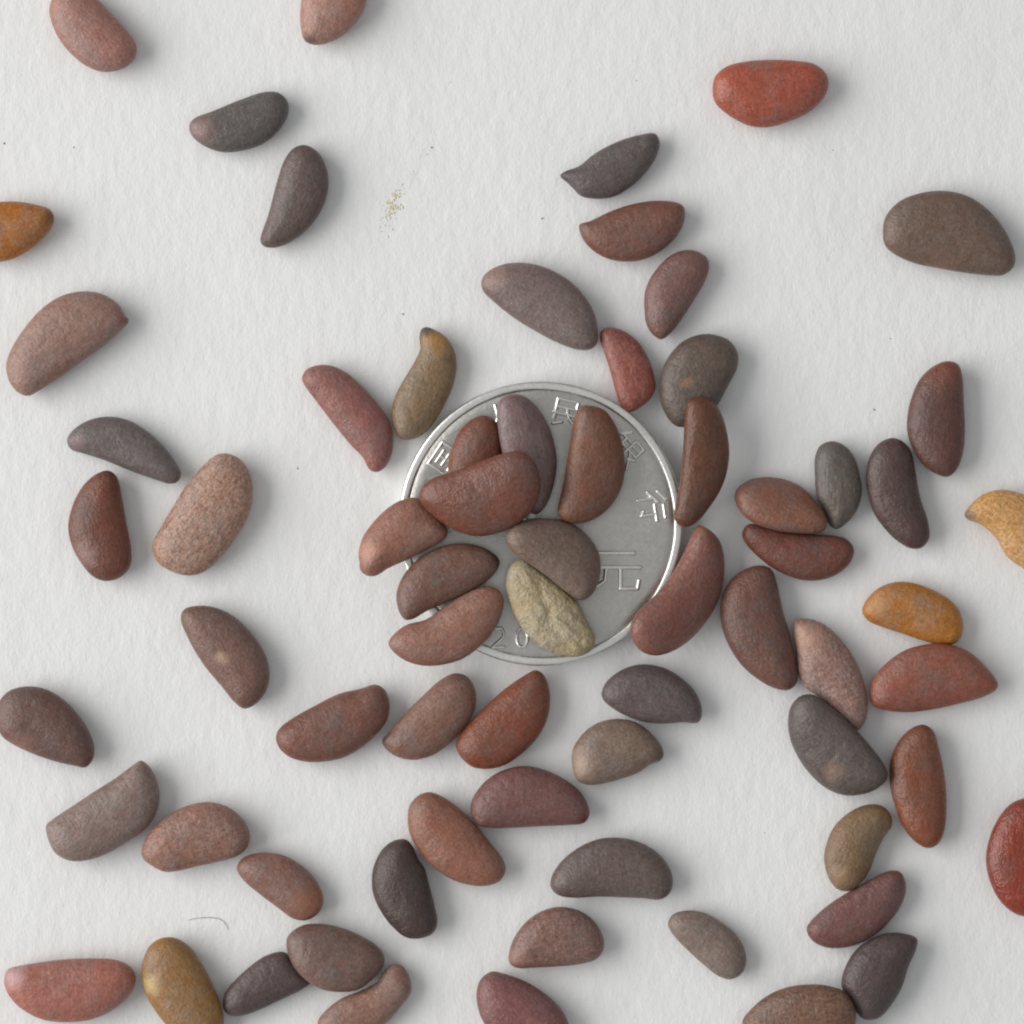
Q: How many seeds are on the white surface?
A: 69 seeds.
